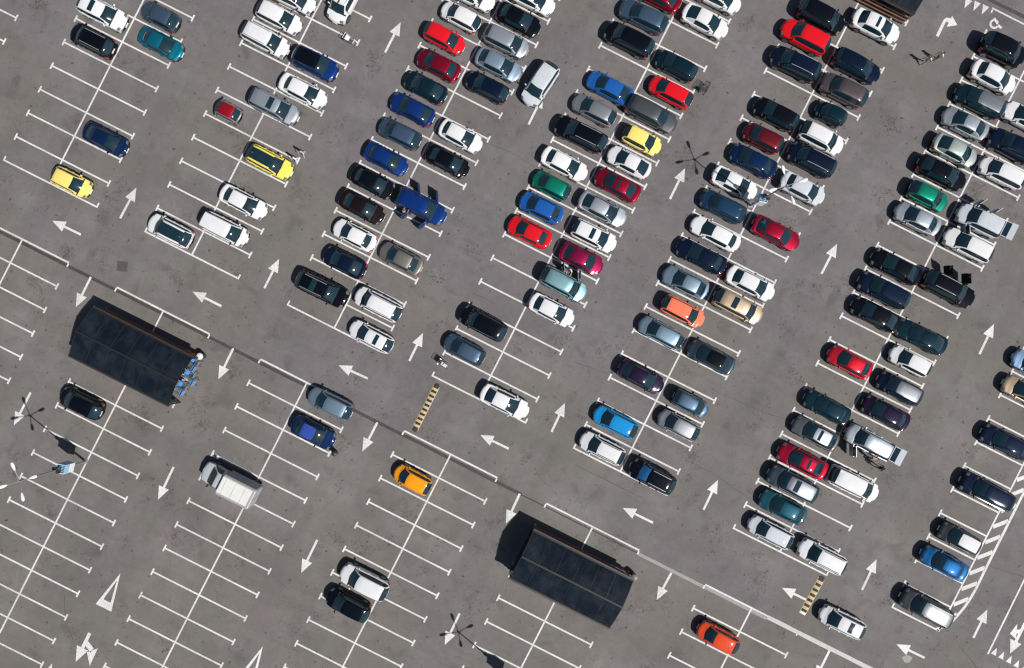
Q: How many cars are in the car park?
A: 145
